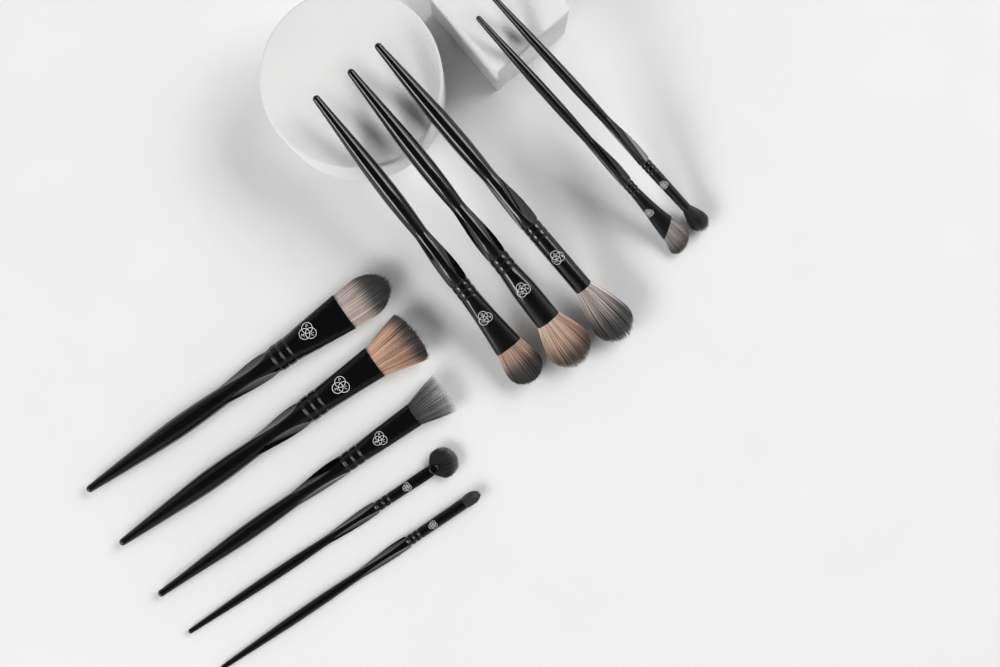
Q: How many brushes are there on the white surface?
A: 10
